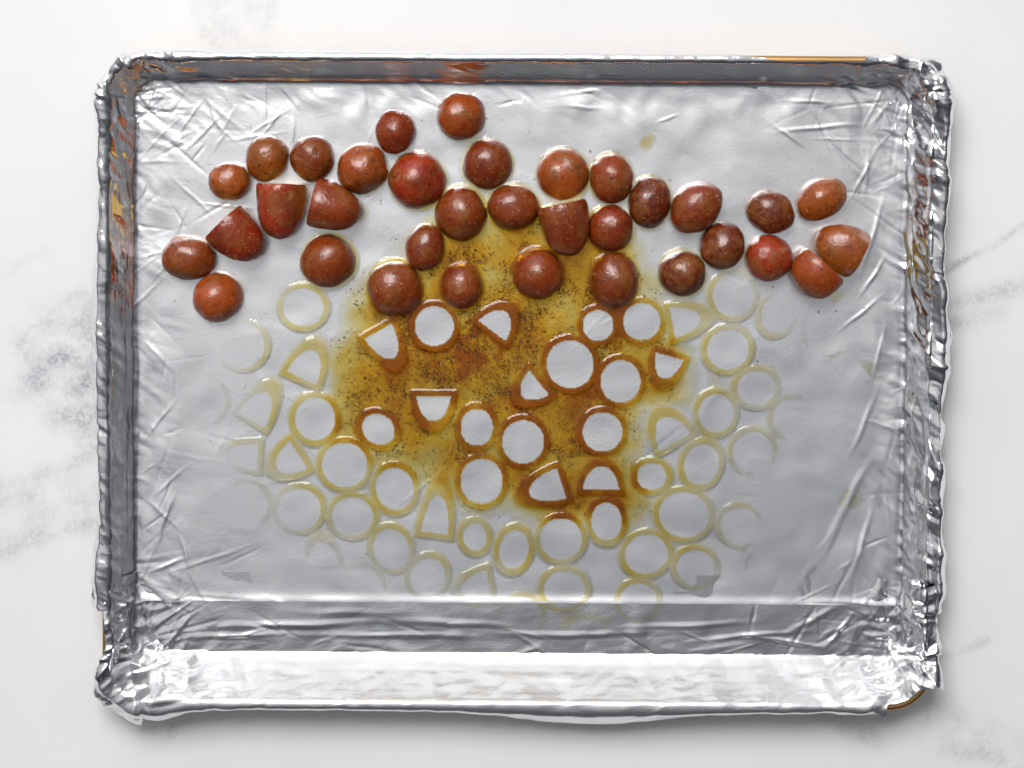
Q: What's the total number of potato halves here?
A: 34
